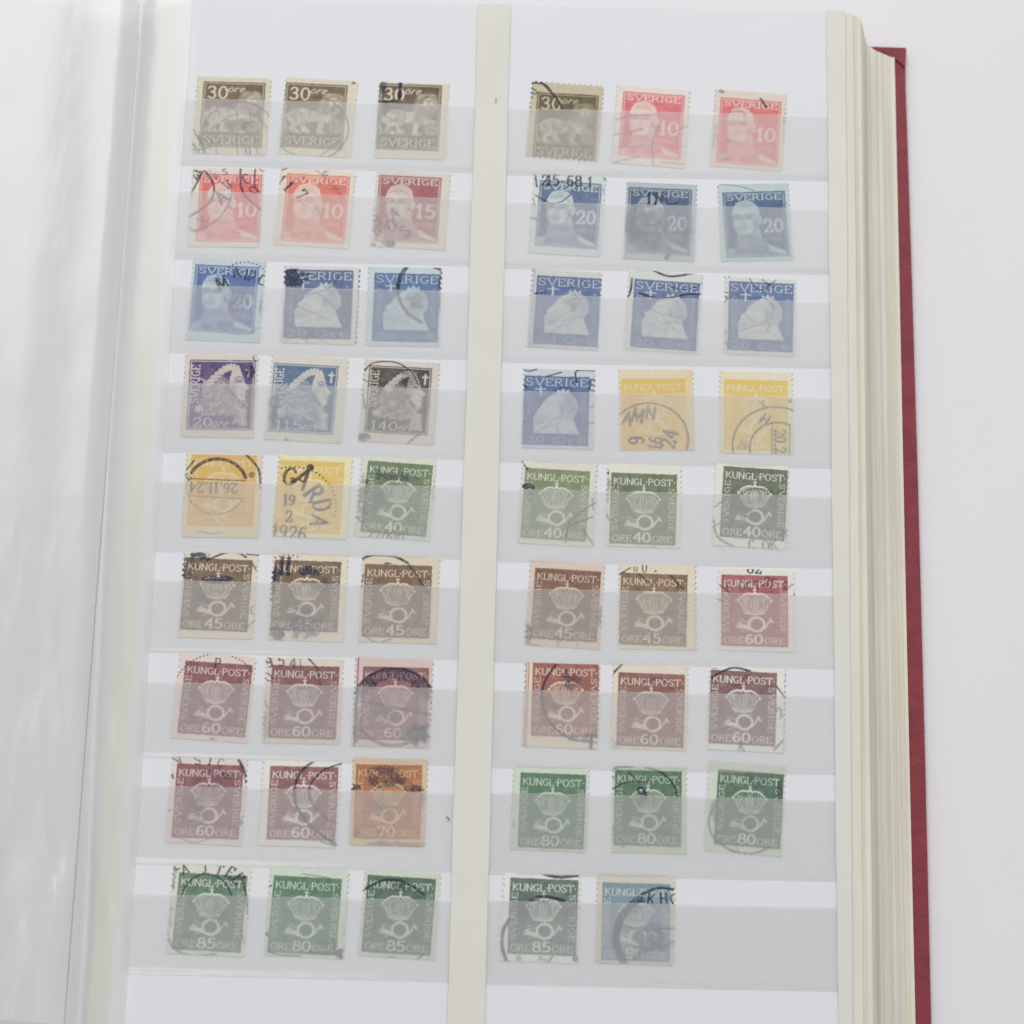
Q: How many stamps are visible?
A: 53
